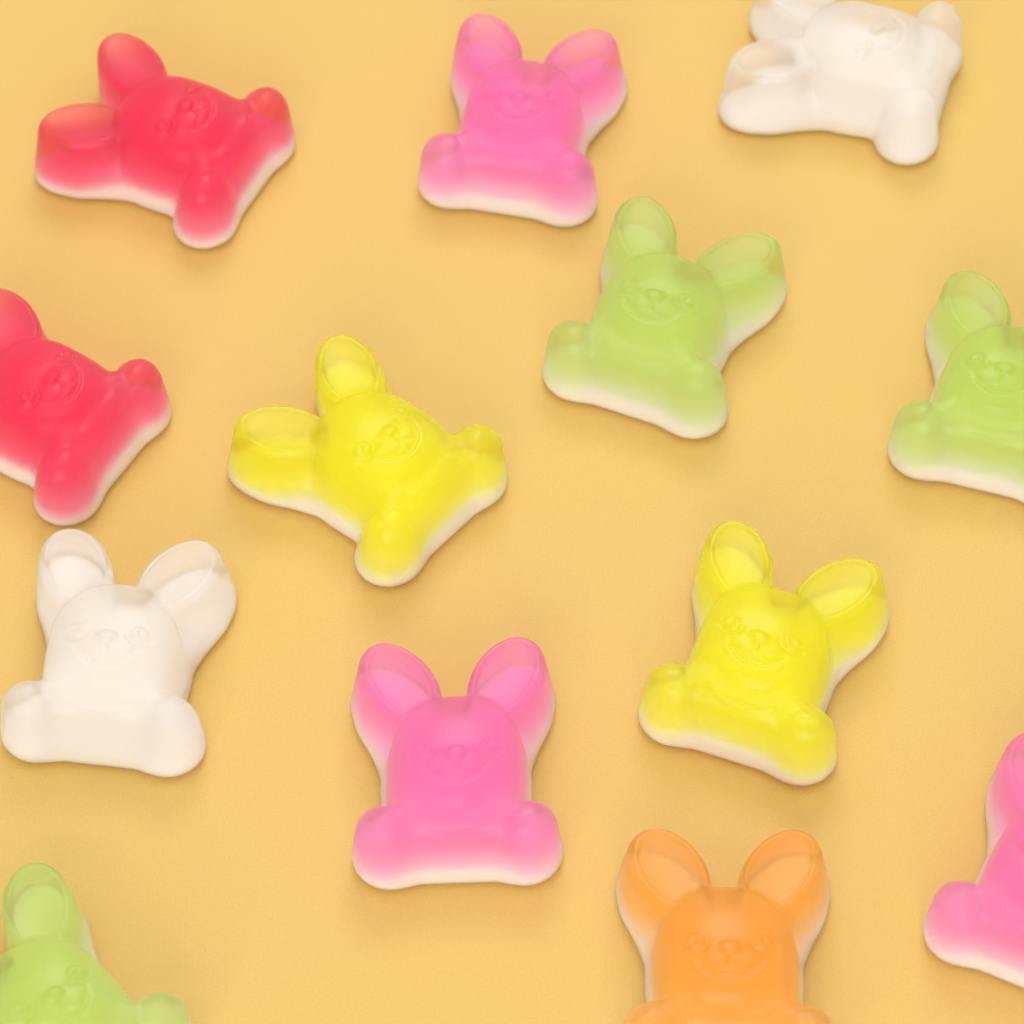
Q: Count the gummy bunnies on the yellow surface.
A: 13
